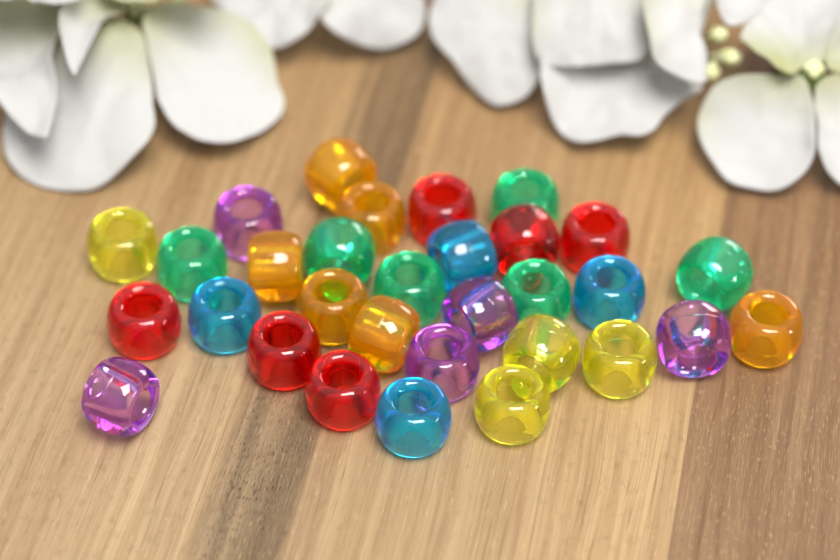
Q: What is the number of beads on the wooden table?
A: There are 31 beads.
